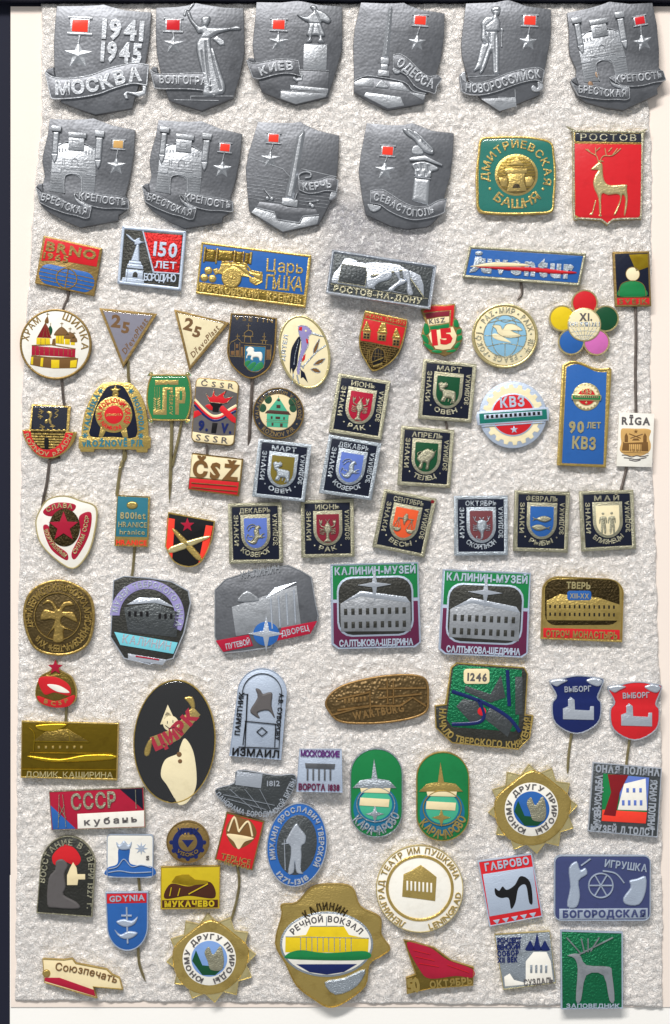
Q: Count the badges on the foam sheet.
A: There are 87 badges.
